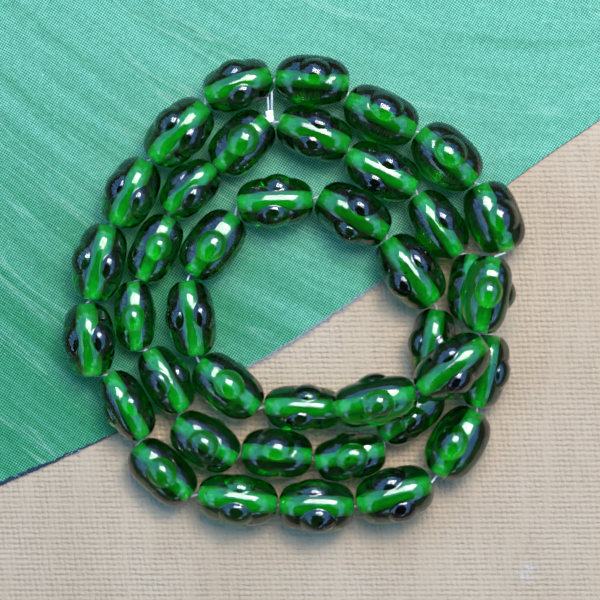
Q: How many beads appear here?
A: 40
